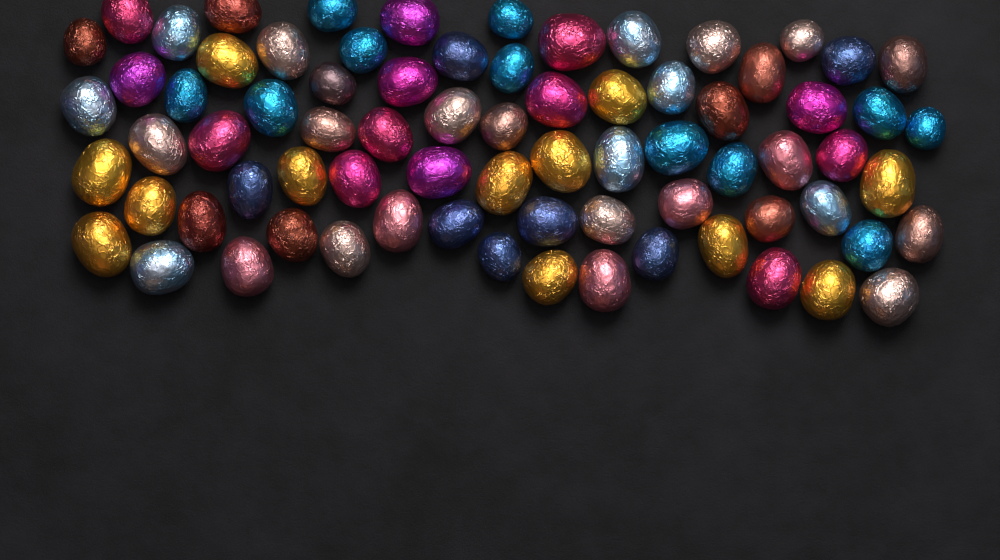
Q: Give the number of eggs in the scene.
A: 75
